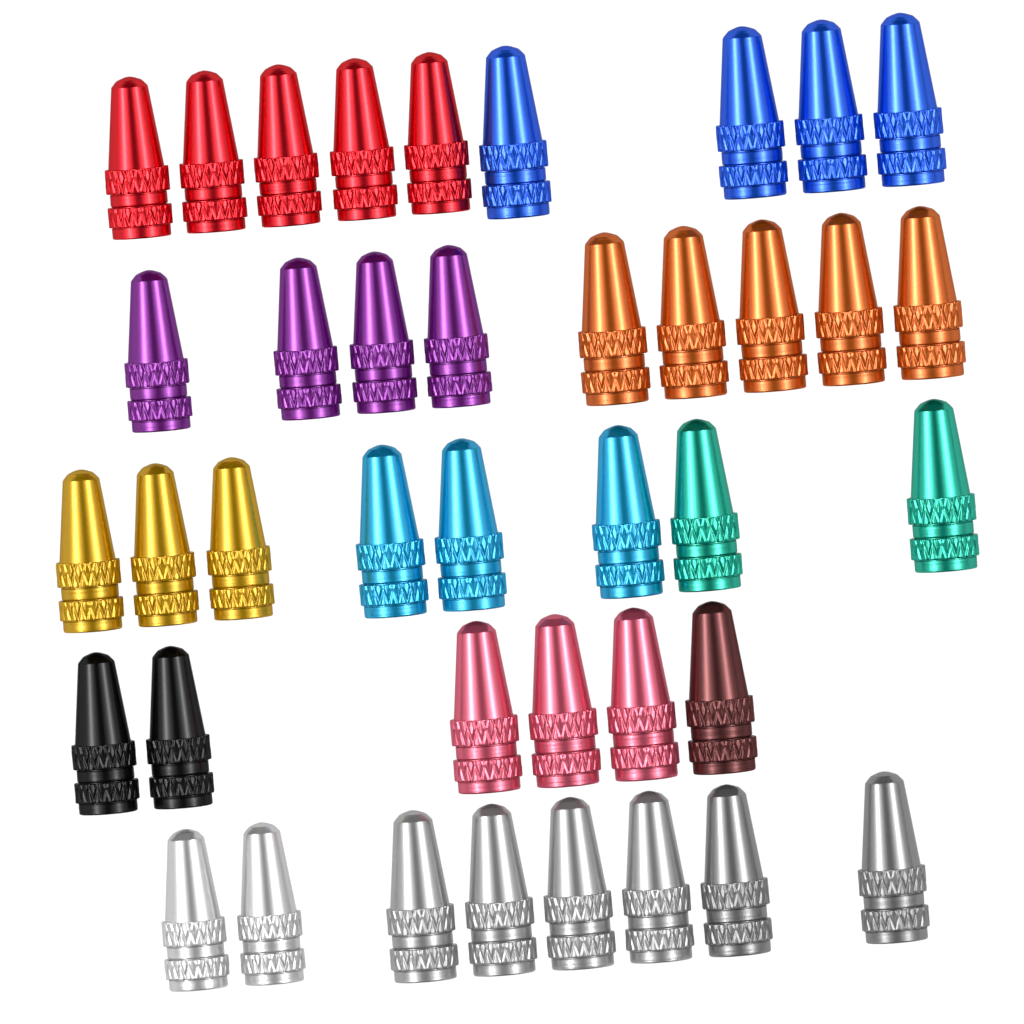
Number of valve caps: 40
